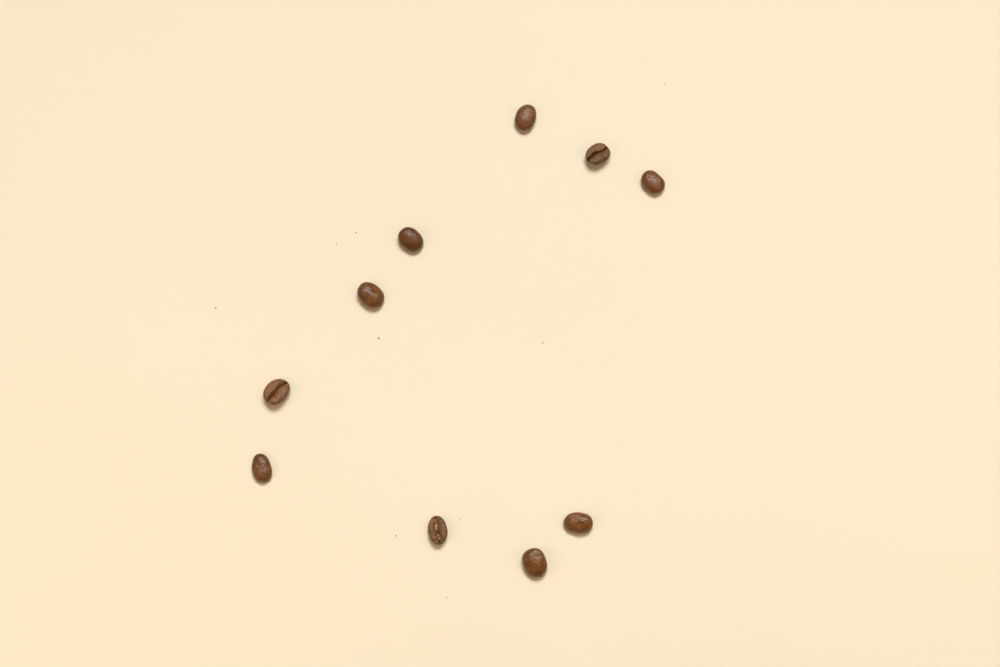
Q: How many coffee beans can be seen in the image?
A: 10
